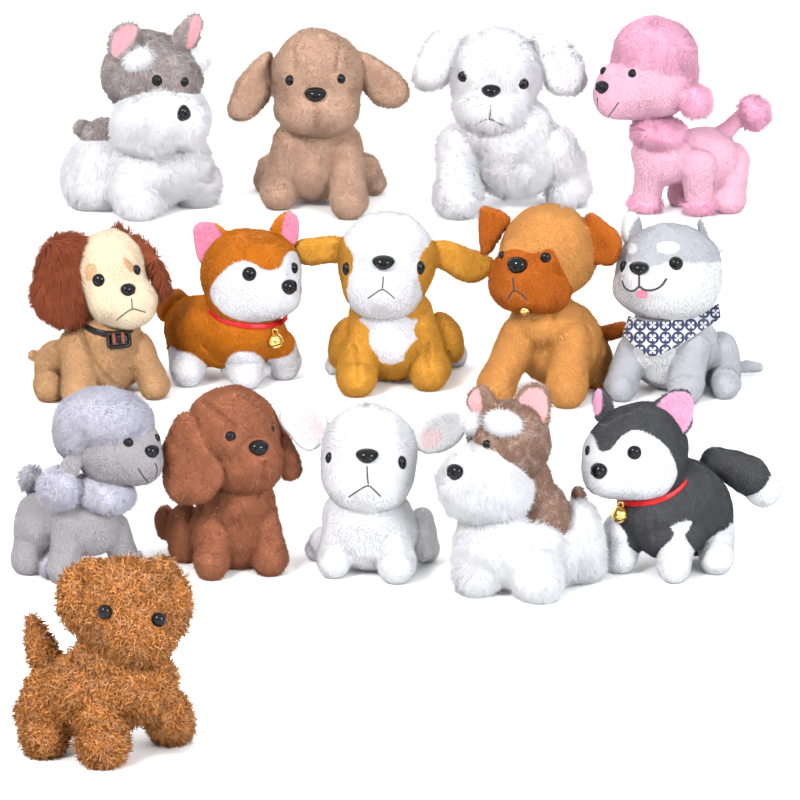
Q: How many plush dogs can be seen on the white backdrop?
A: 15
